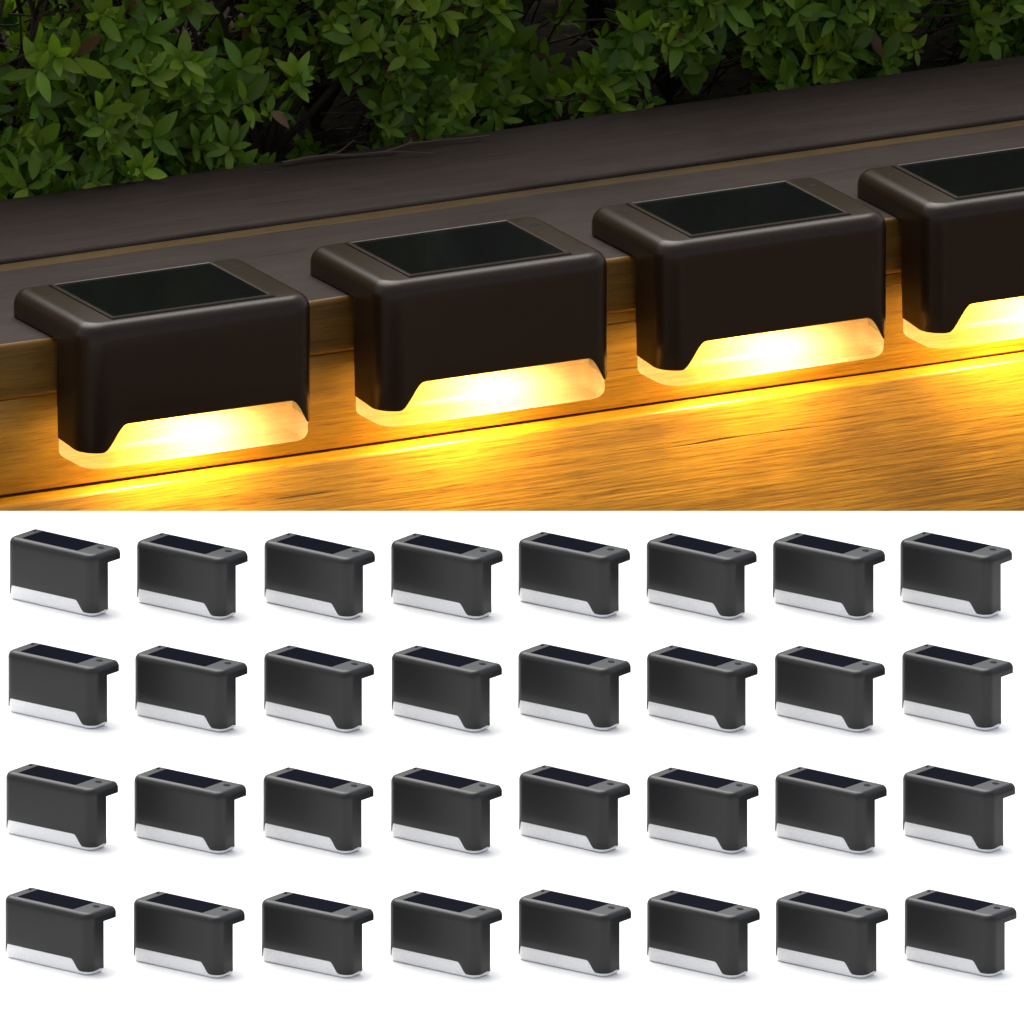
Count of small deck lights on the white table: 32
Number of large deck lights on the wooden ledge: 4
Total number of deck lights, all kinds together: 36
